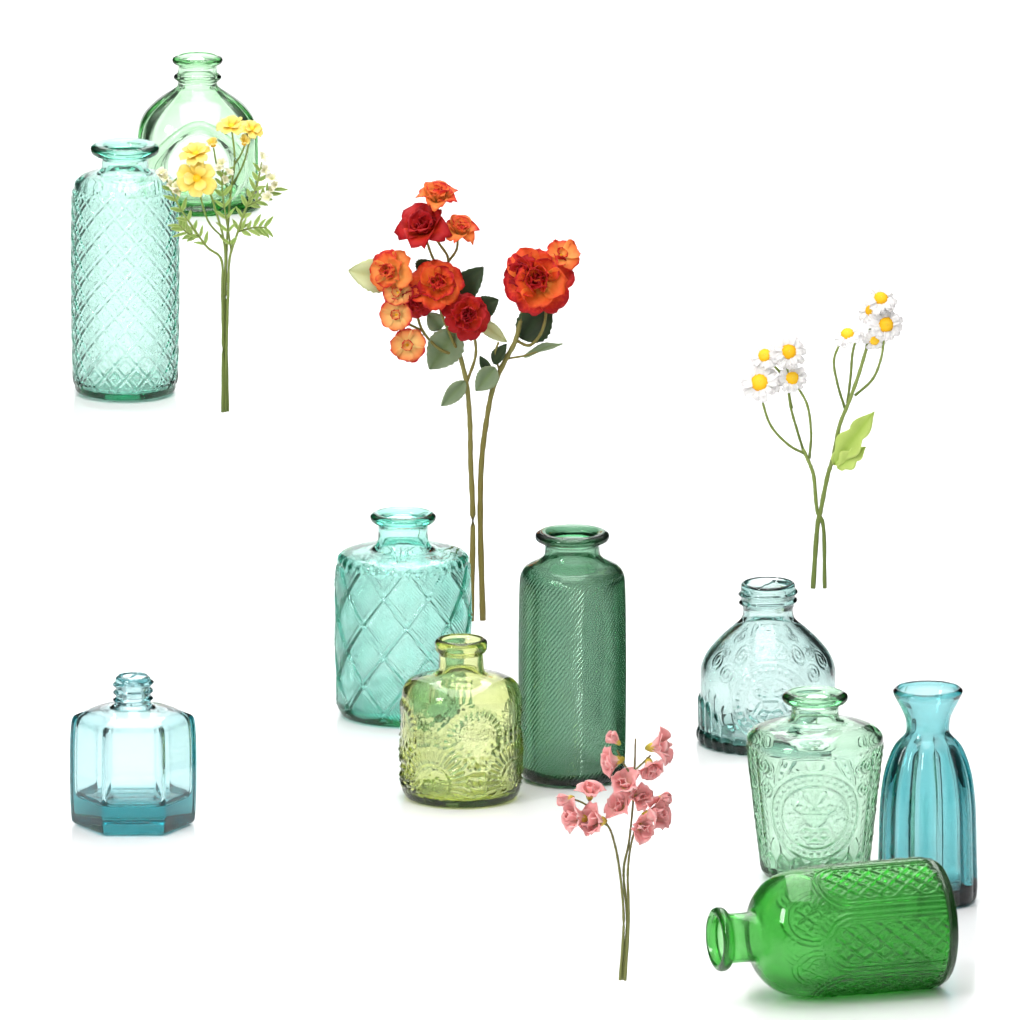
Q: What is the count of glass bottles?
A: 10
